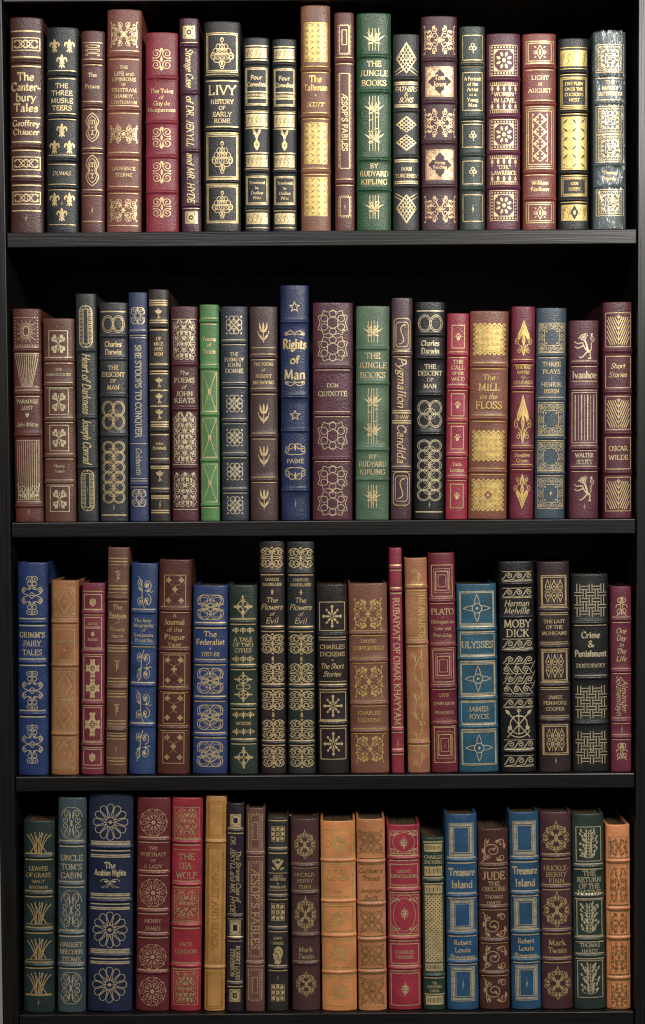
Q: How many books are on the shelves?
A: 80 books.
